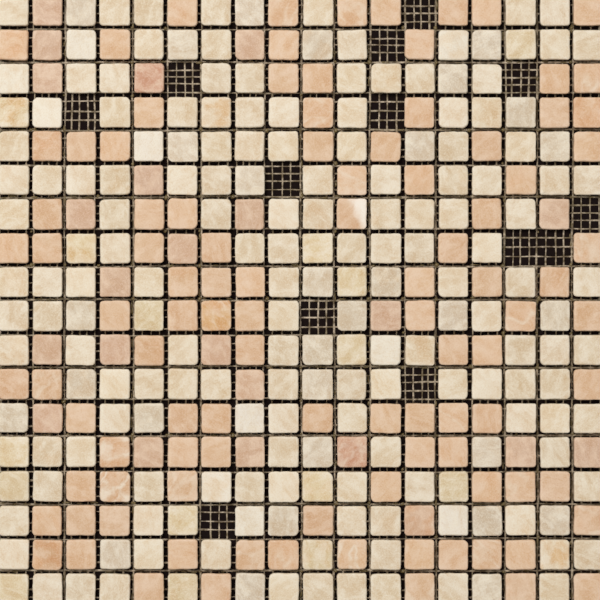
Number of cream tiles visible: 187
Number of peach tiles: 124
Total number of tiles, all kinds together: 311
